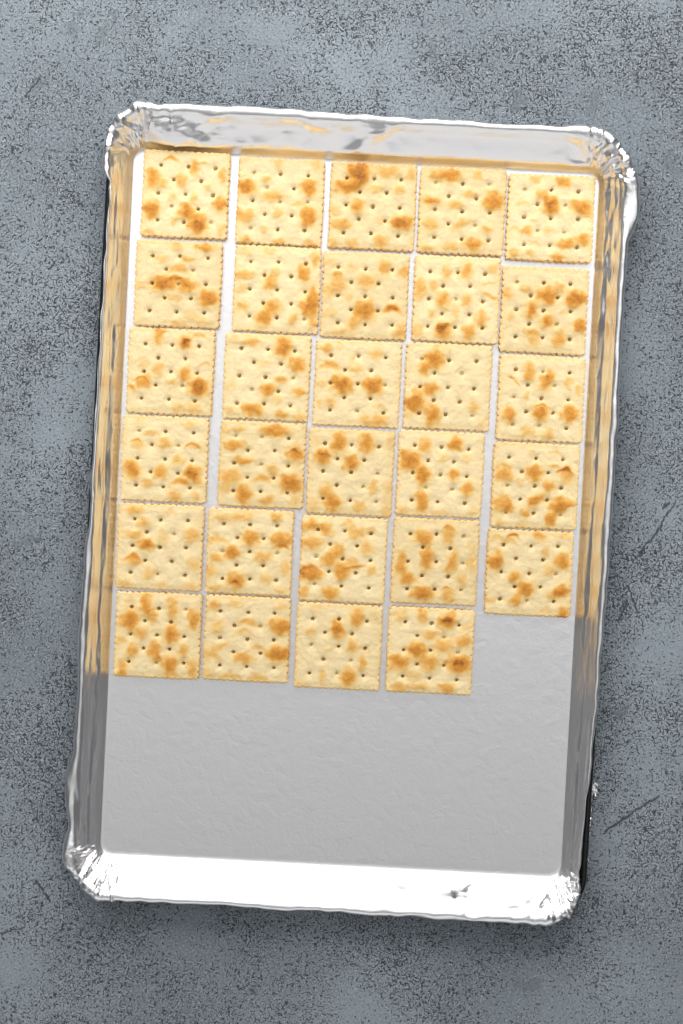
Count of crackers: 29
